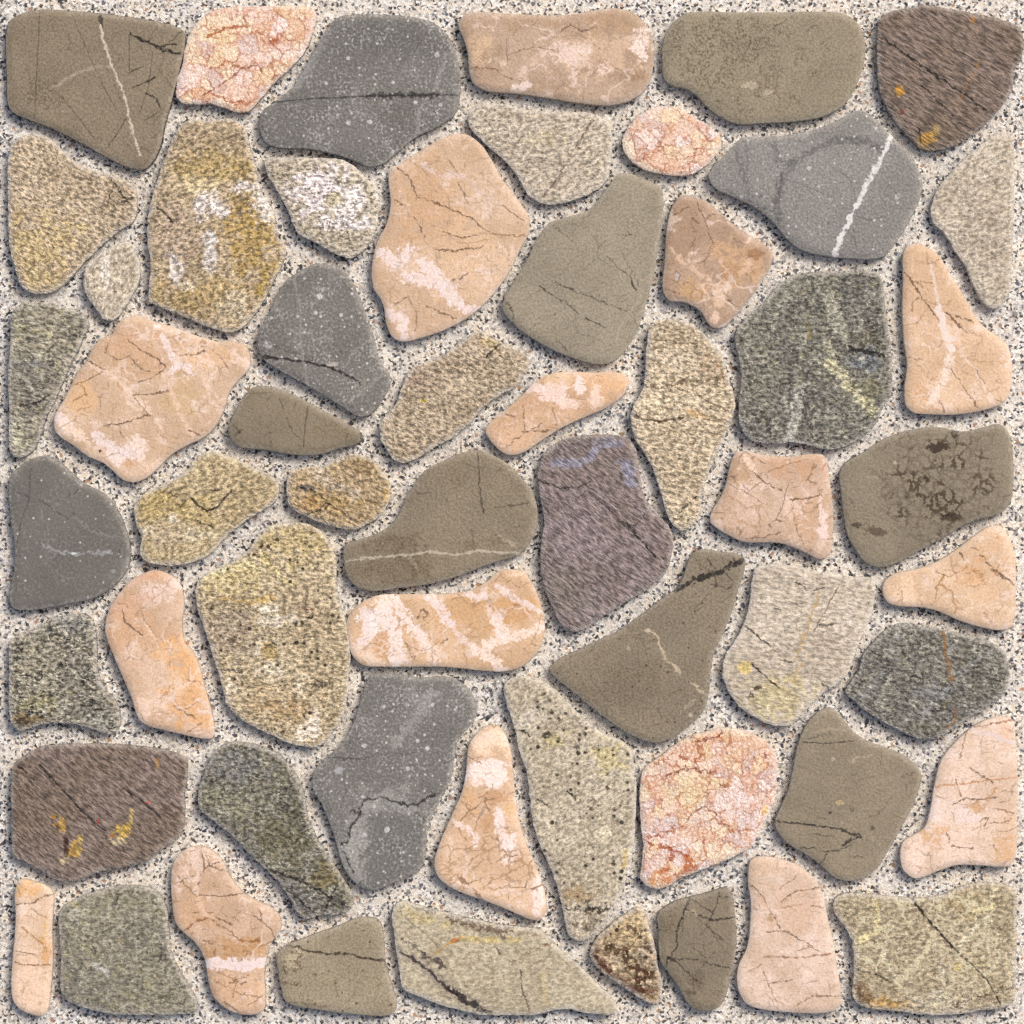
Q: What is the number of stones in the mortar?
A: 58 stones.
